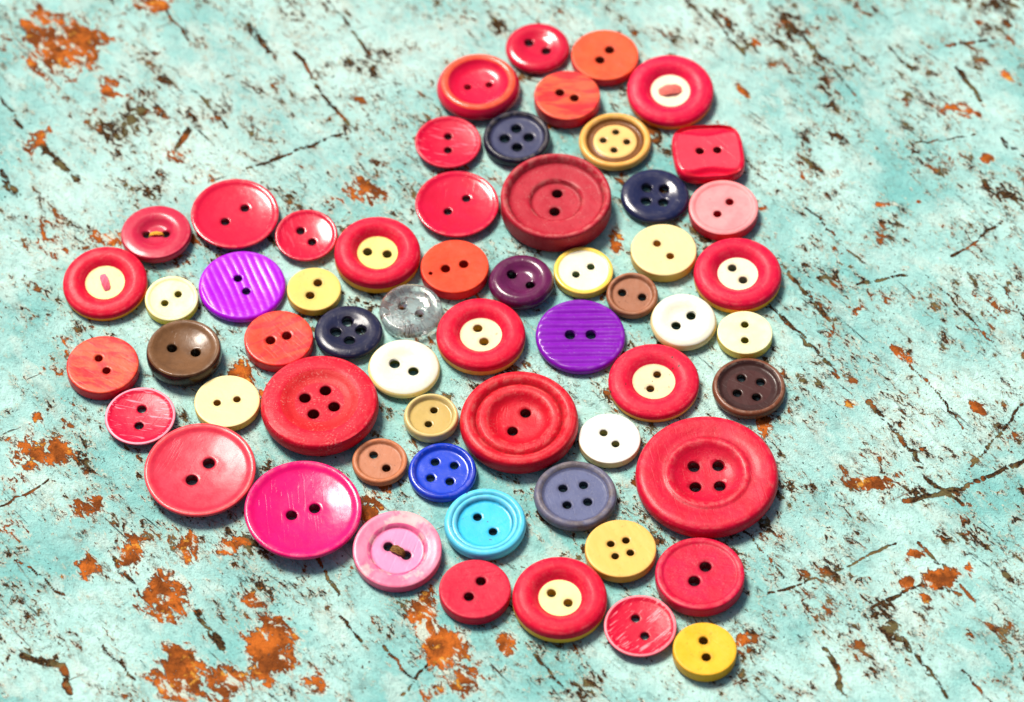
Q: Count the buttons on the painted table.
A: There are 59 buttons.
